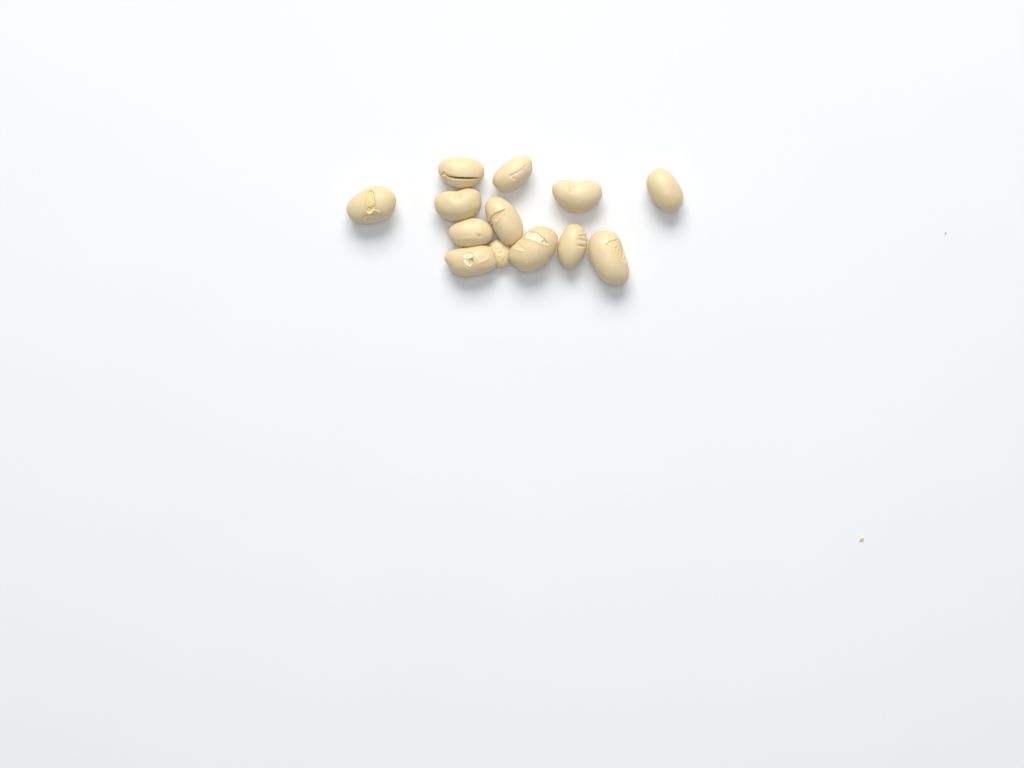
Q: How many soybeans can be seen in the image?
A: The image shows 13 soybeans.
